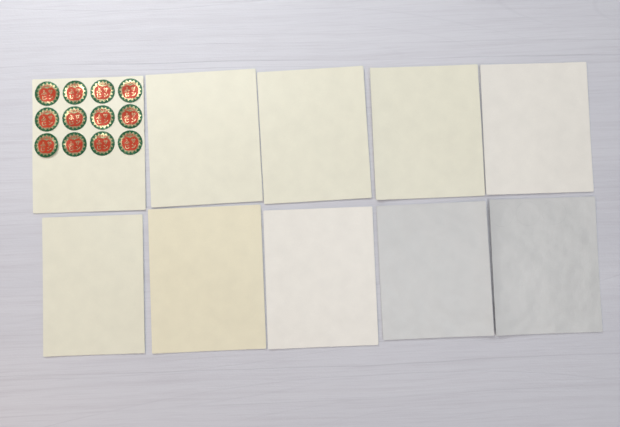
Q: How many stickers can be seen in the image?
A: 12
